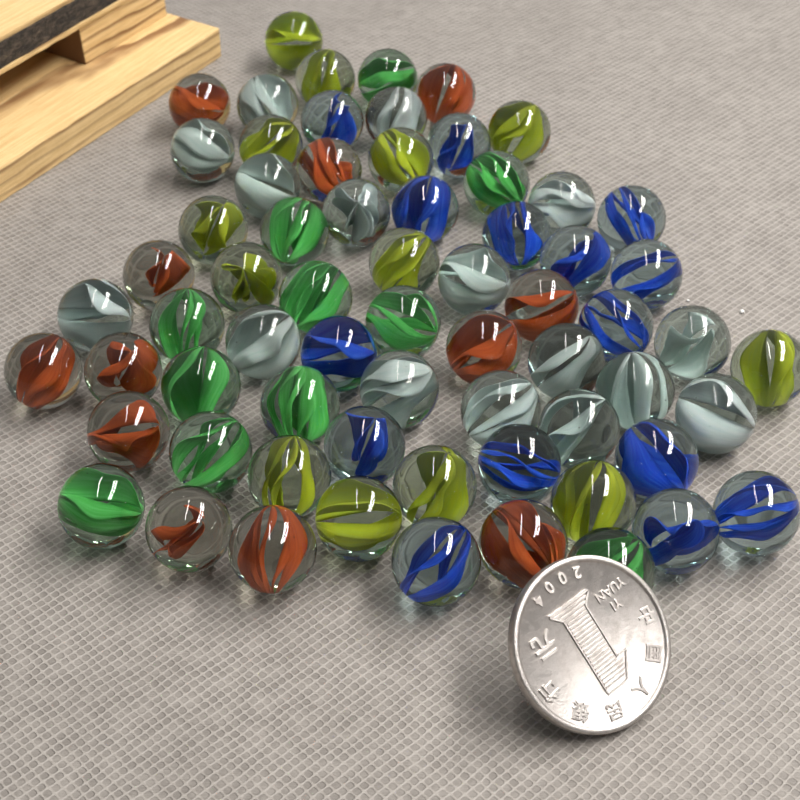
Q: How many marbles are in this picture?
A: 67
